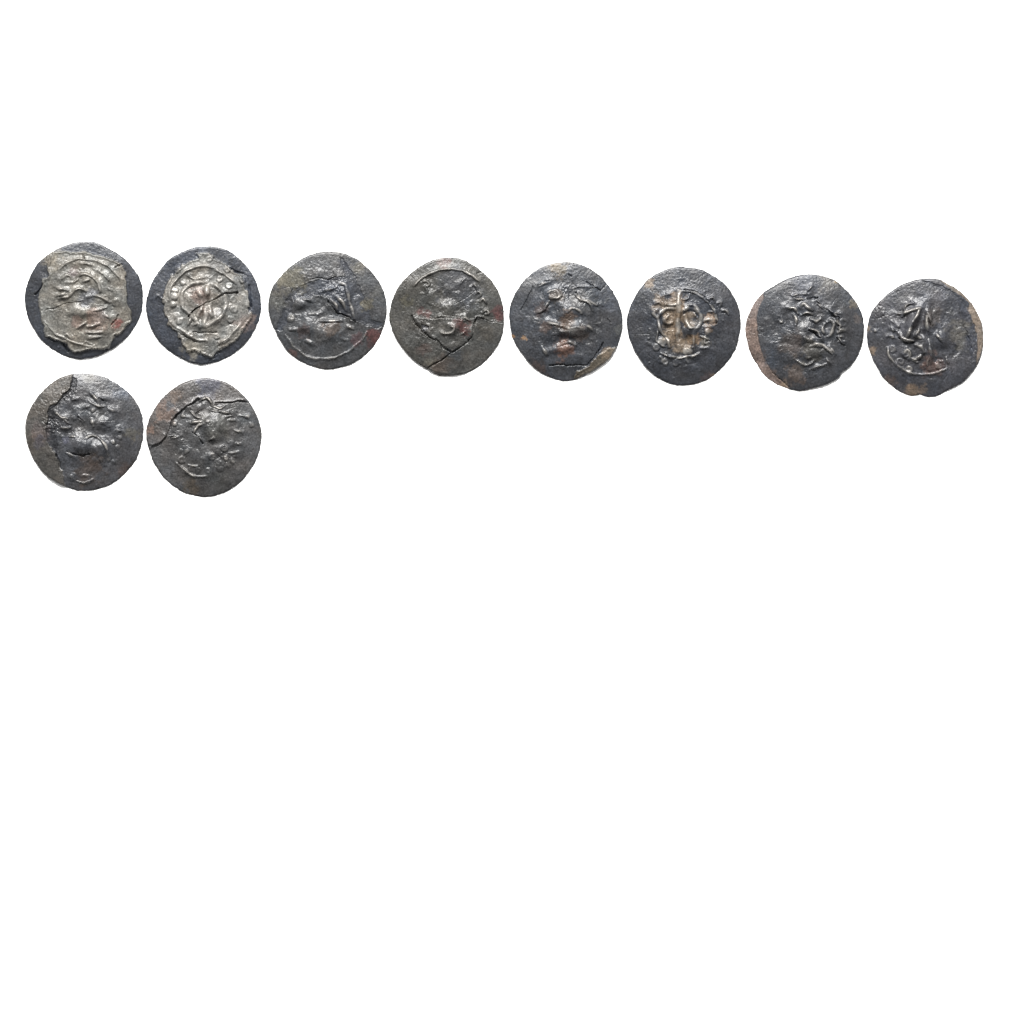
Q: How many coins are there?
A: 10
